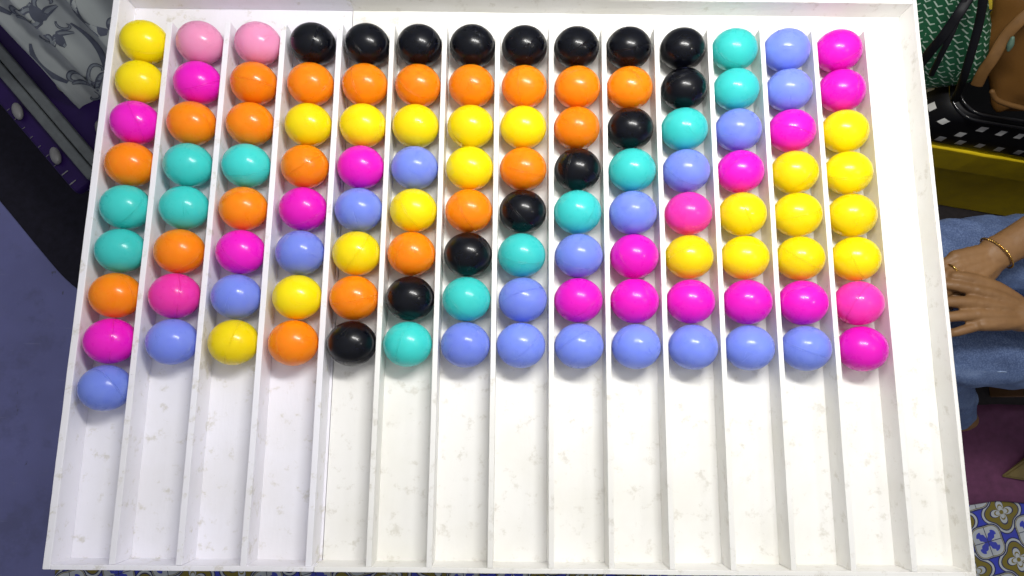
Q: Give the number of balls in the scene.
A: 113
